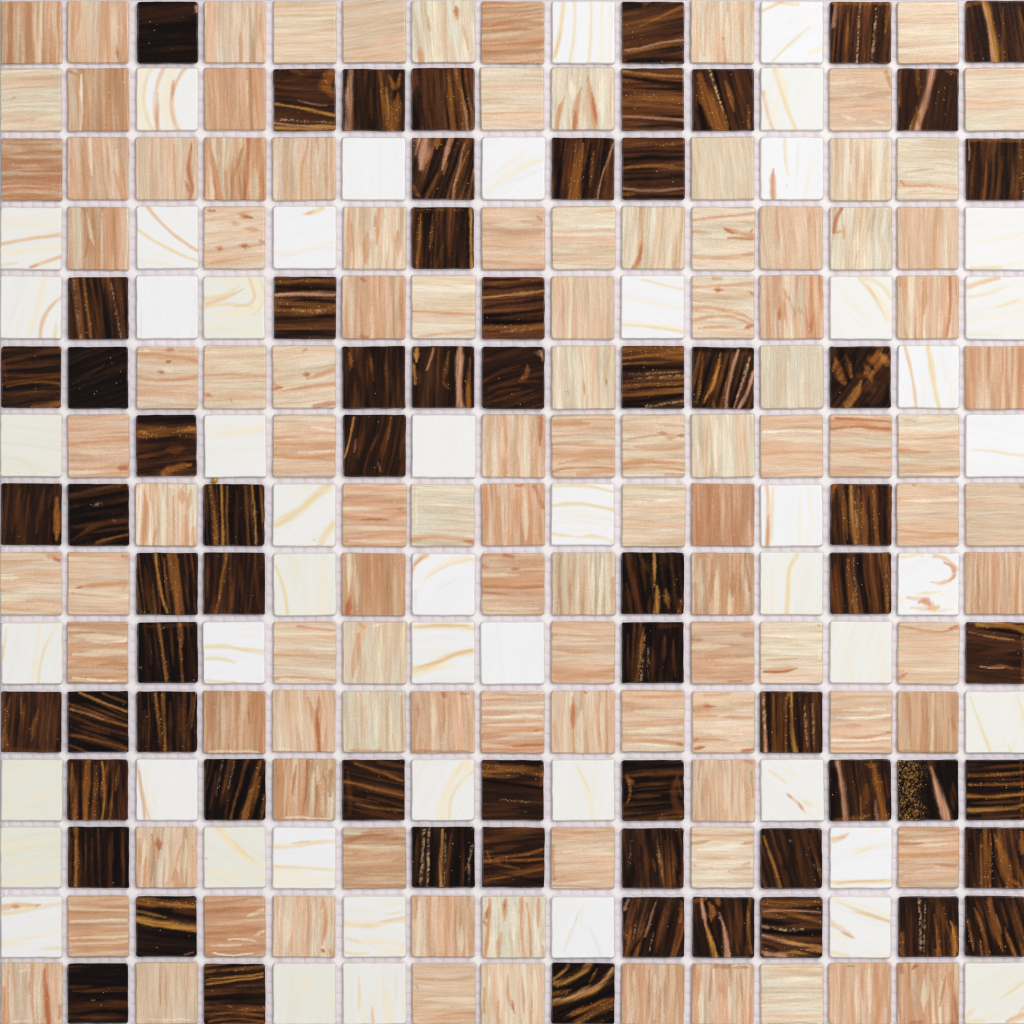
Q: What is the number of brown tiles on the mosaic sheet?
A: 66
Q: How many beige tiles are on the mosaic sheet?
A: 108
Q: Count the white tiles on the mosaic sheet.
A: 51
